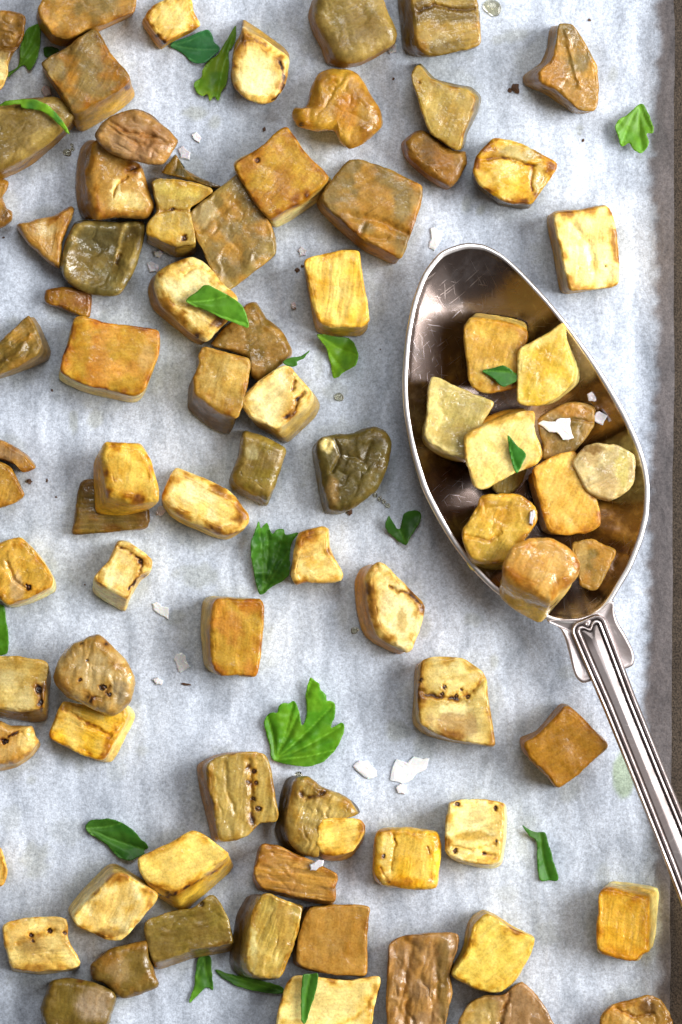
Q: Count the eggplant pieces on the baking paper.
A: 82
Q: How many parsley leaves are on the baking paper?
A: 20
